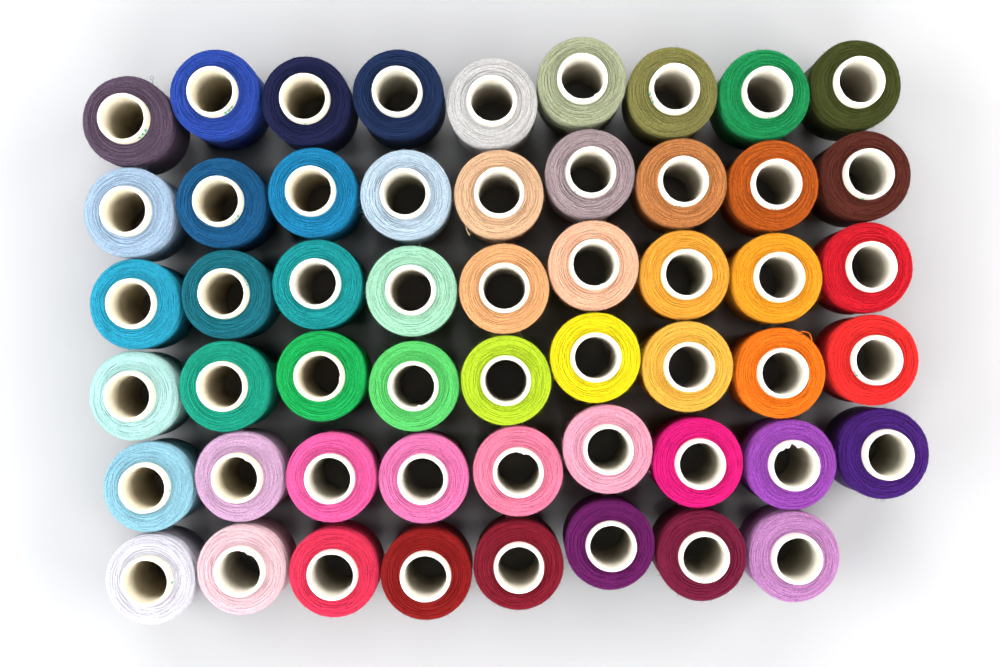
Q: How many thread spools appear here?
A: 53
